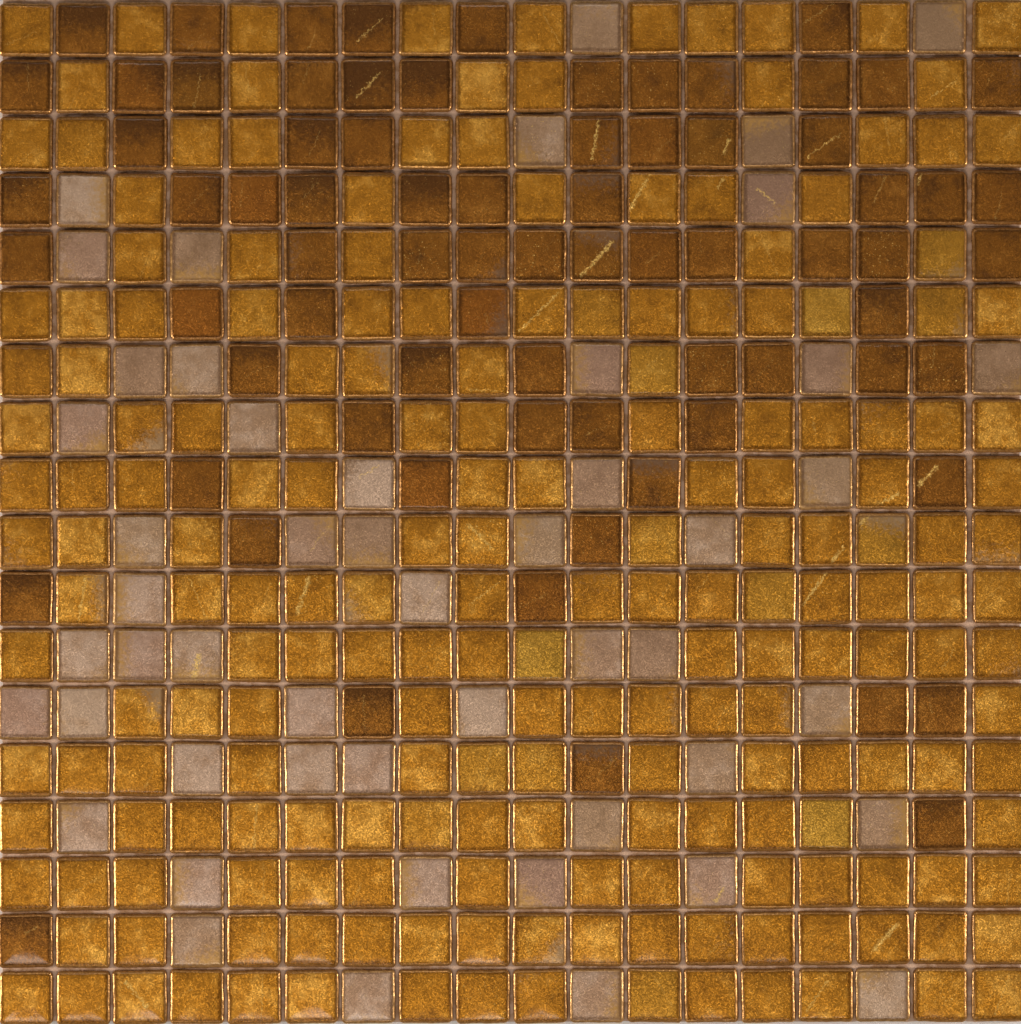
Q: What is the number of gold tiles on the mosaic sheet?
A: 199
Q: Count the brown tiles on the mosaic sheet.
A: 75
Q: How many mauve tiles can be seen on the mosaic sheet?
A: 50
